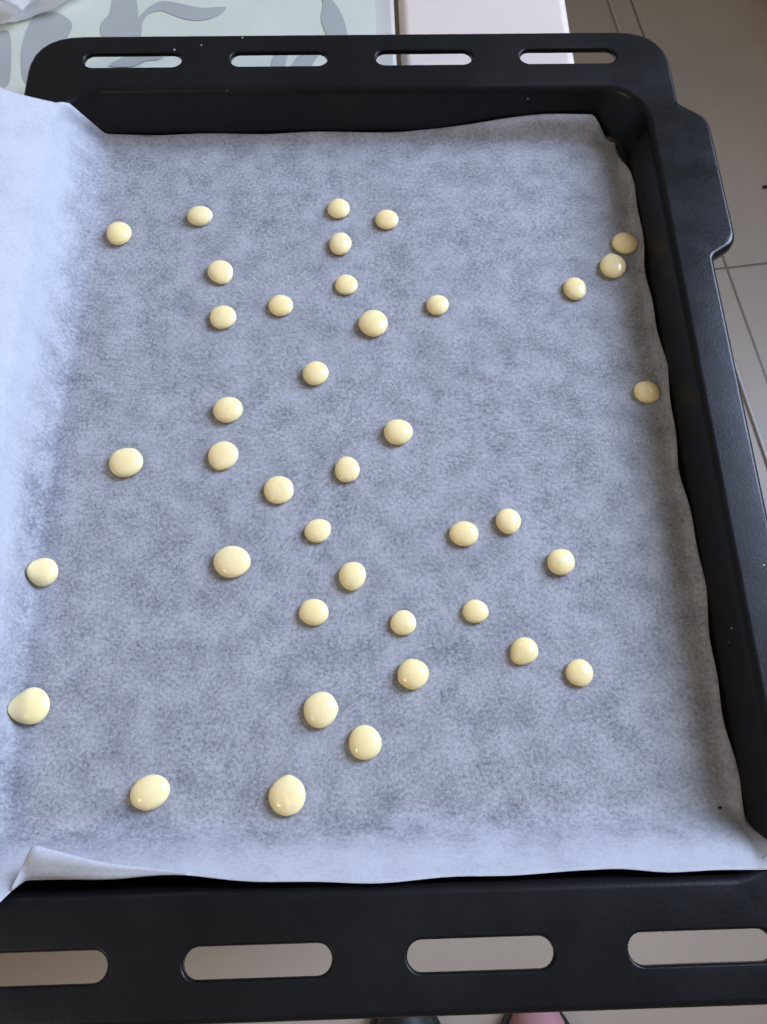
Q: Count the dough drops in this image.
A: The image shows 40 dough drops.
